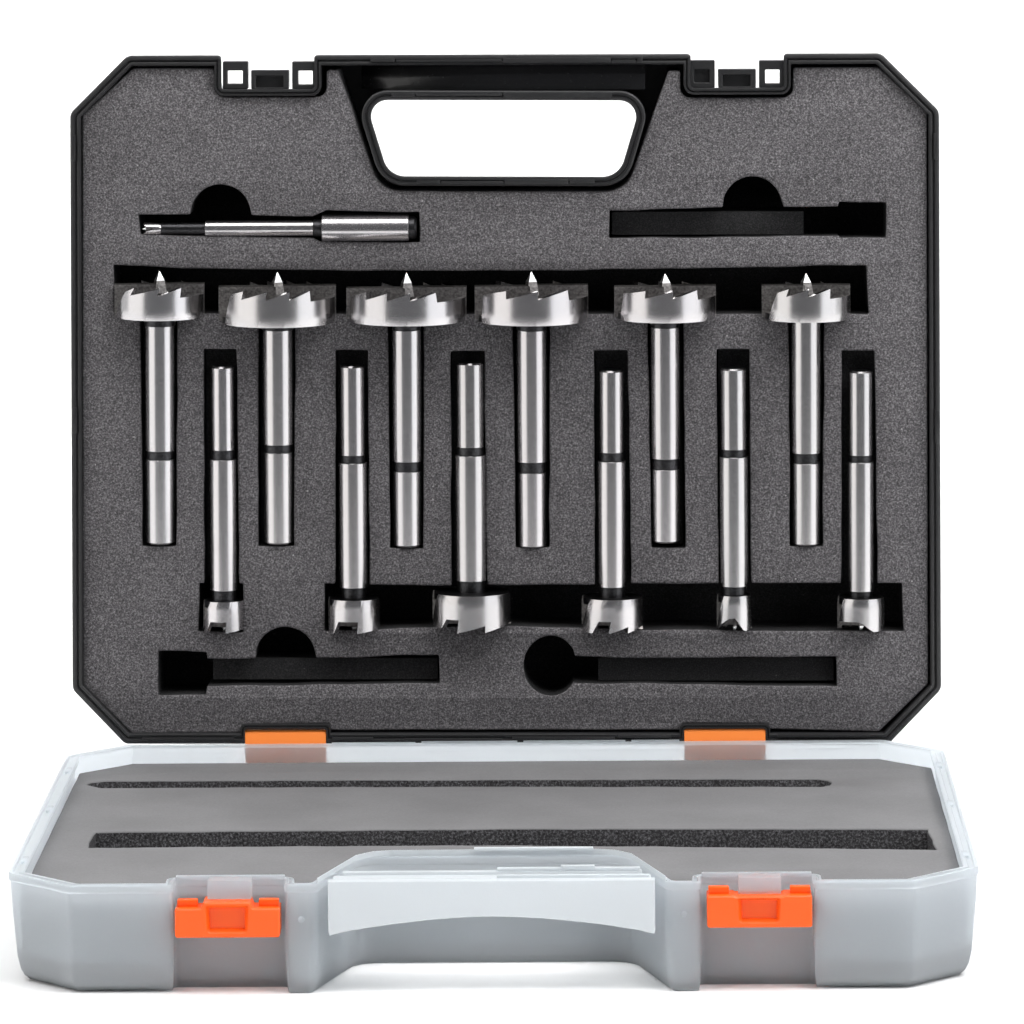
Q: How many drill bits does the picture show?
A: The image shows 13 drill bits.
